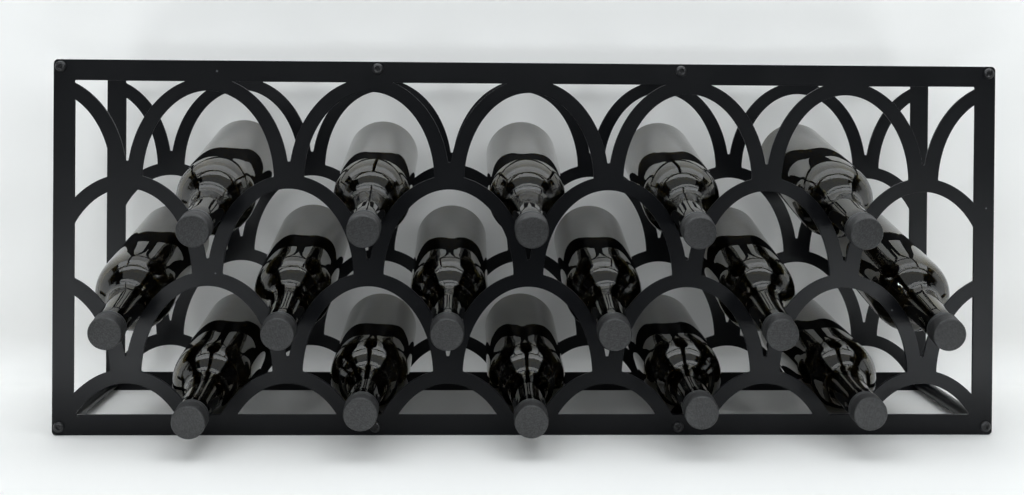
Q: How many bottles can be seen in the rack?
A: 16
